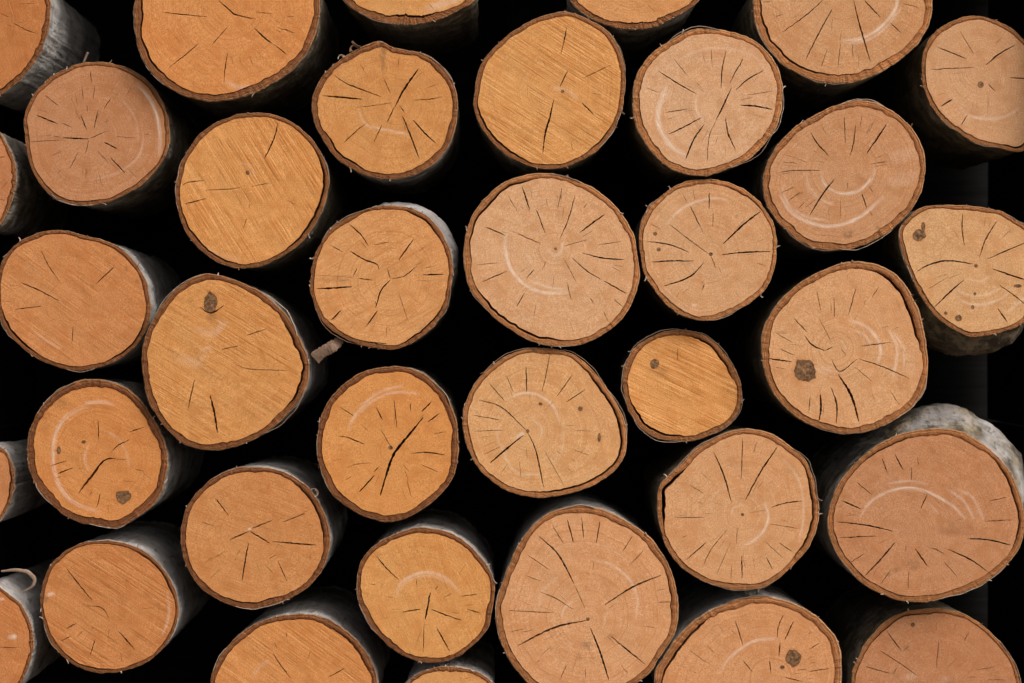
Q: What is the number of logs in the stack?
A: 36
